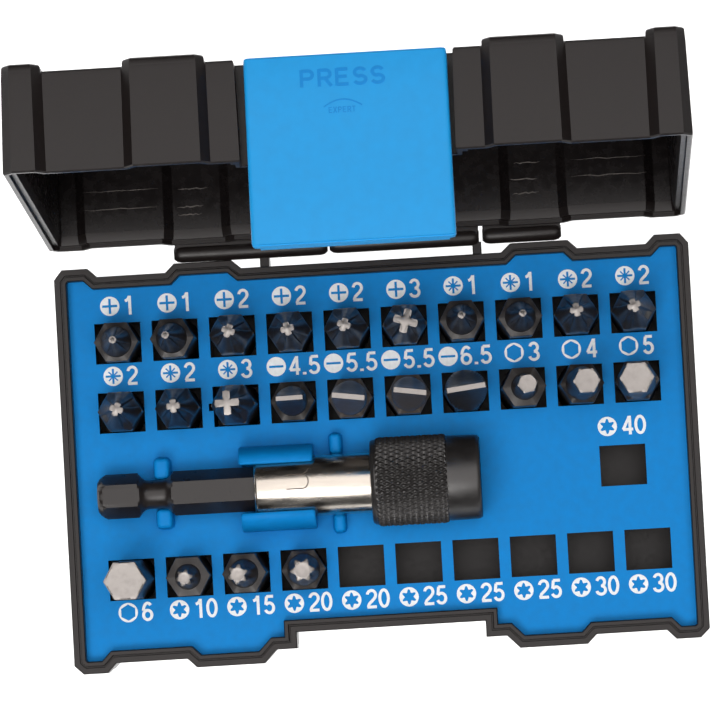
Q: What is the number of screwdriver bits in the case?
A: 24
